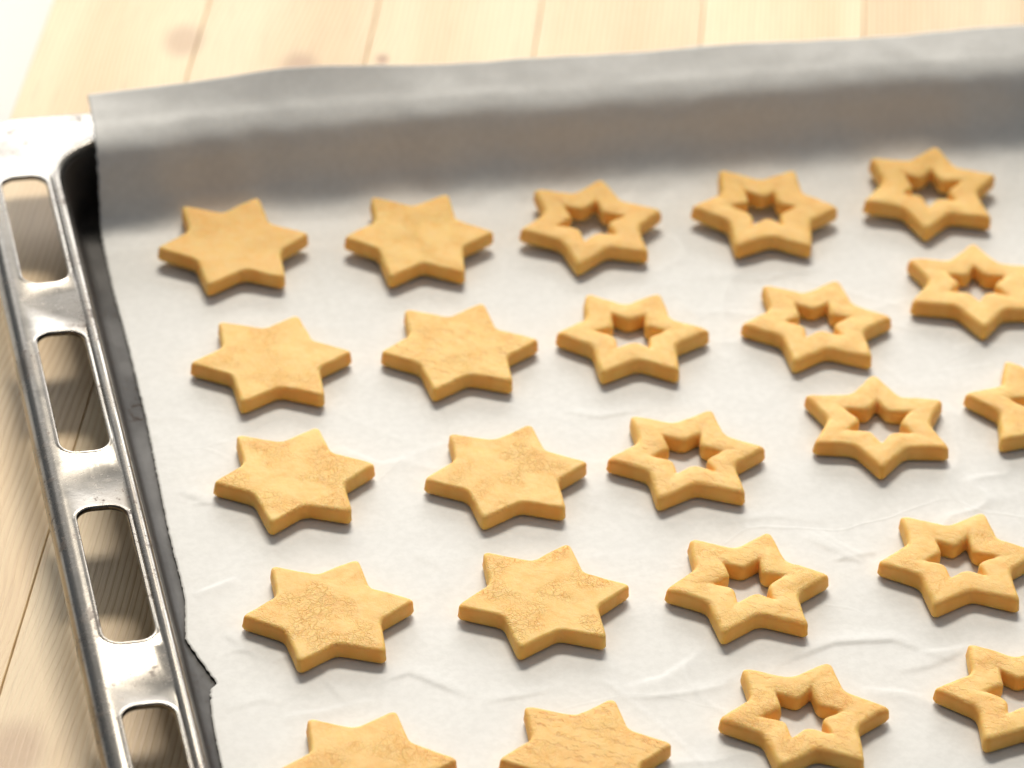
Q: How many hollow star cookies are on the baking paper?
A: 13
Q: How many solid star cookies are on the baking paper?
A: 10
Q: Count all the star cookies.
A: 23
